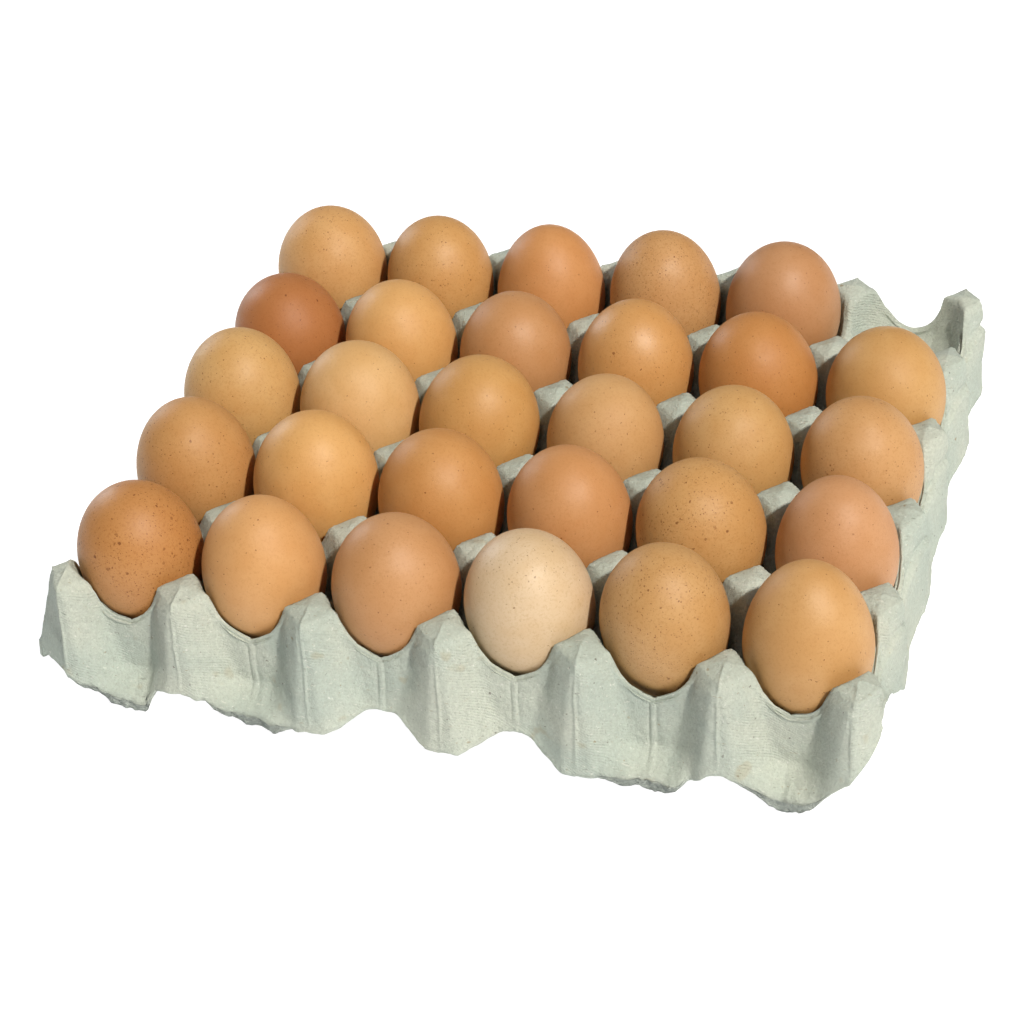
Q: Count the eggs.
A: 29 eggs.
